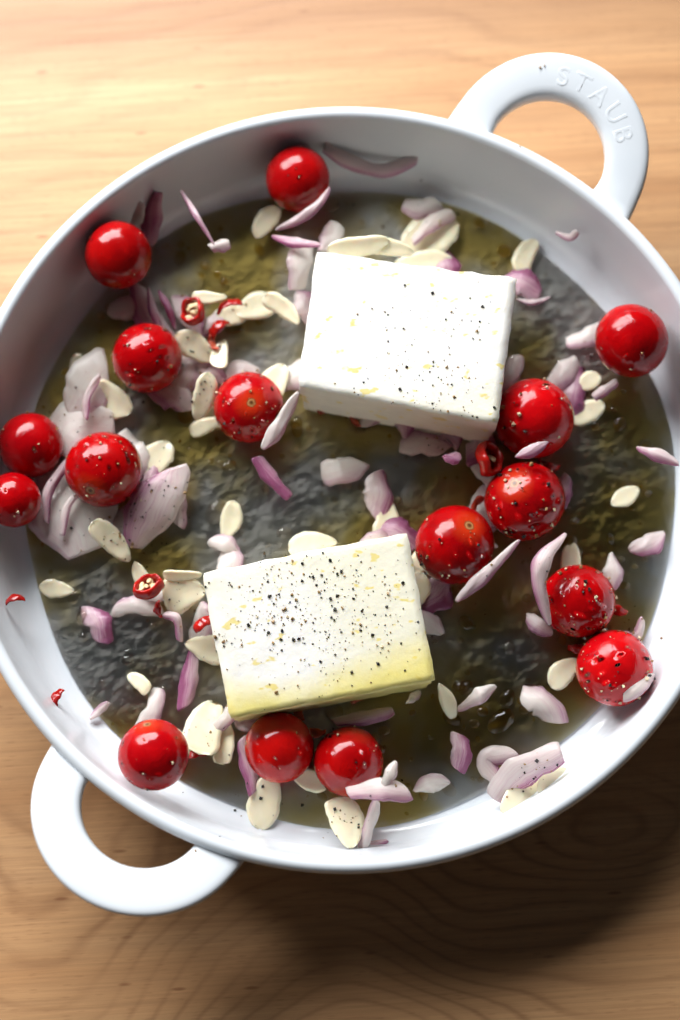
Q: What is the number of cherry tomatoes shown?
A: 16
